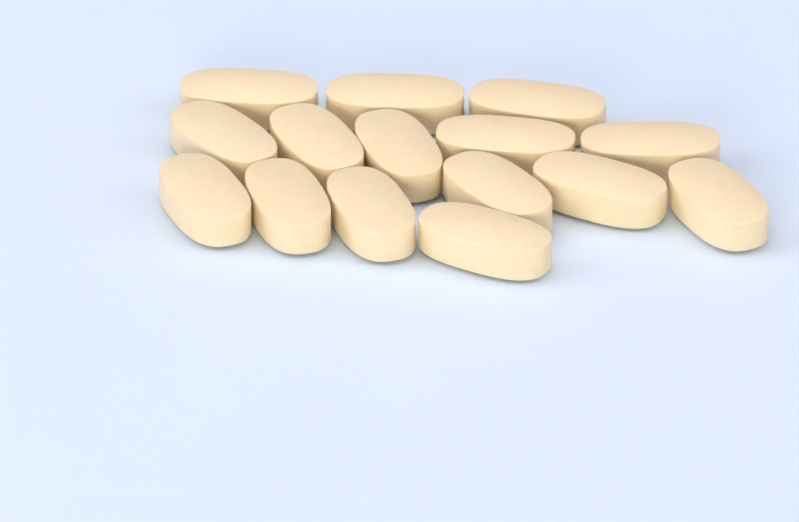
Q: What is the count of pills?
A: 15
